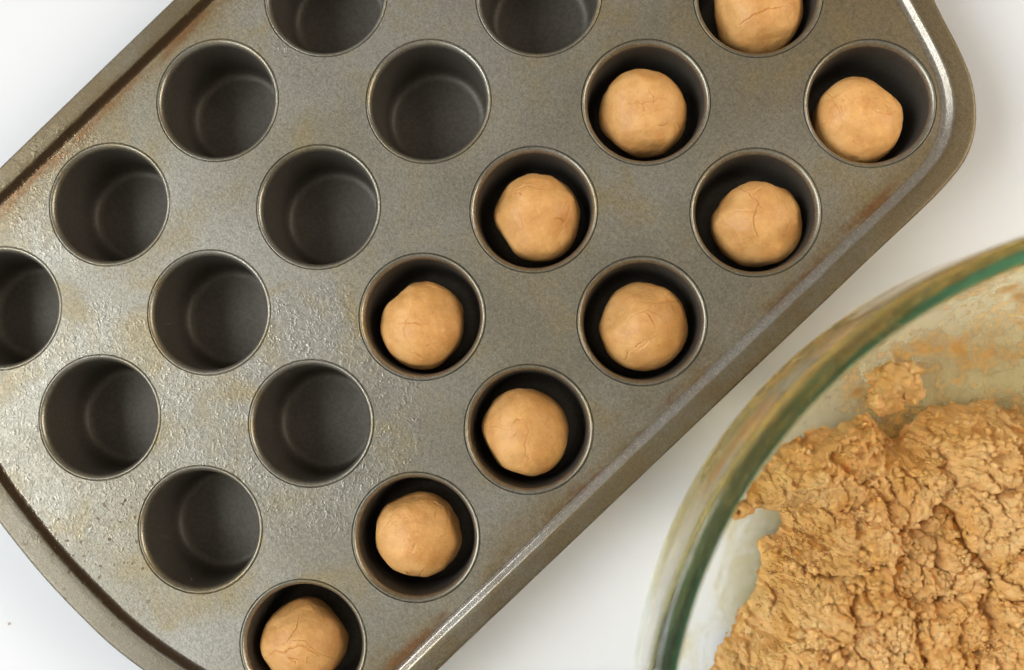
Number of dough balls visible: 10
